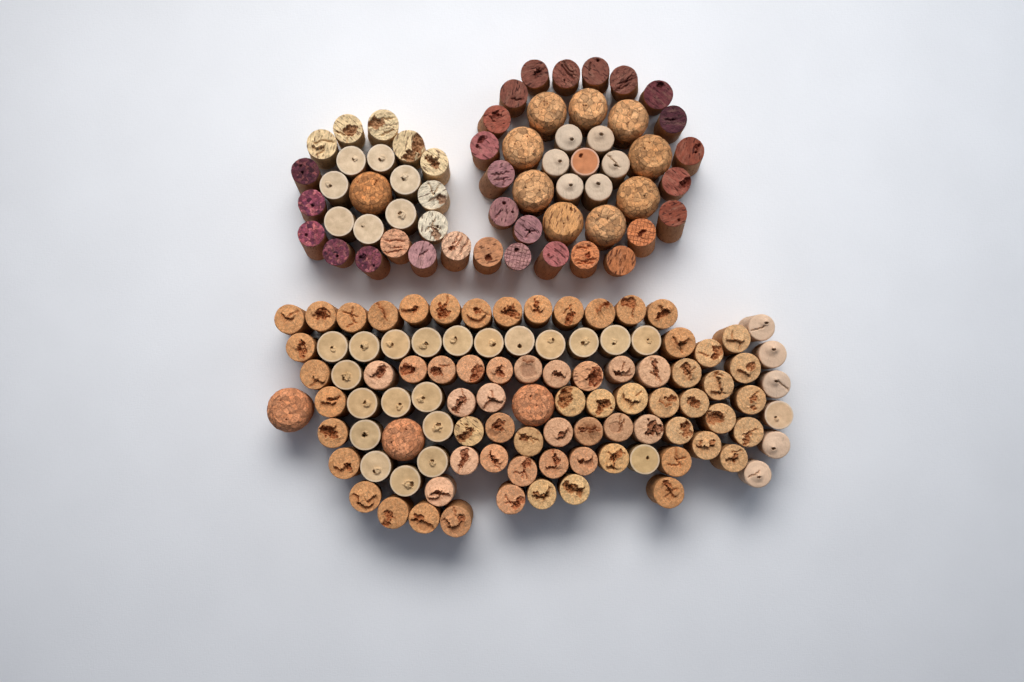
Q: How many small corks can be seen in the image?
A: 147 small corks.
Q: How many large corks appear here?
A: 13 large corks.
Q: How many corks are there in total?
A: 160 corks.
